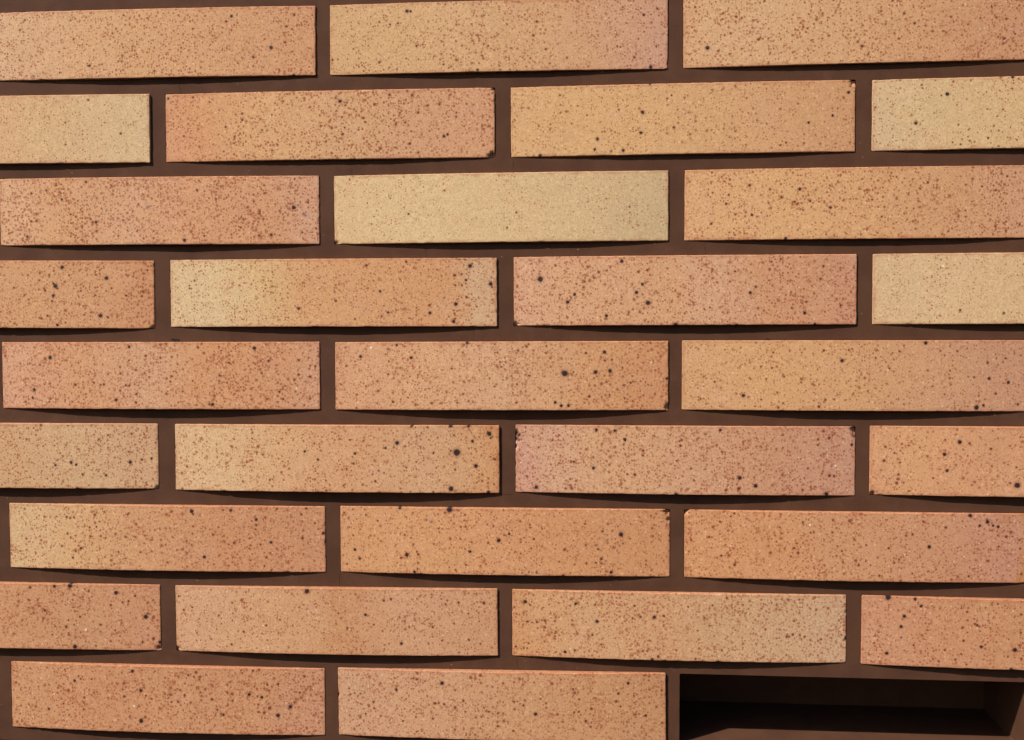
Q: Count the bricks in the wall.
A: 30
